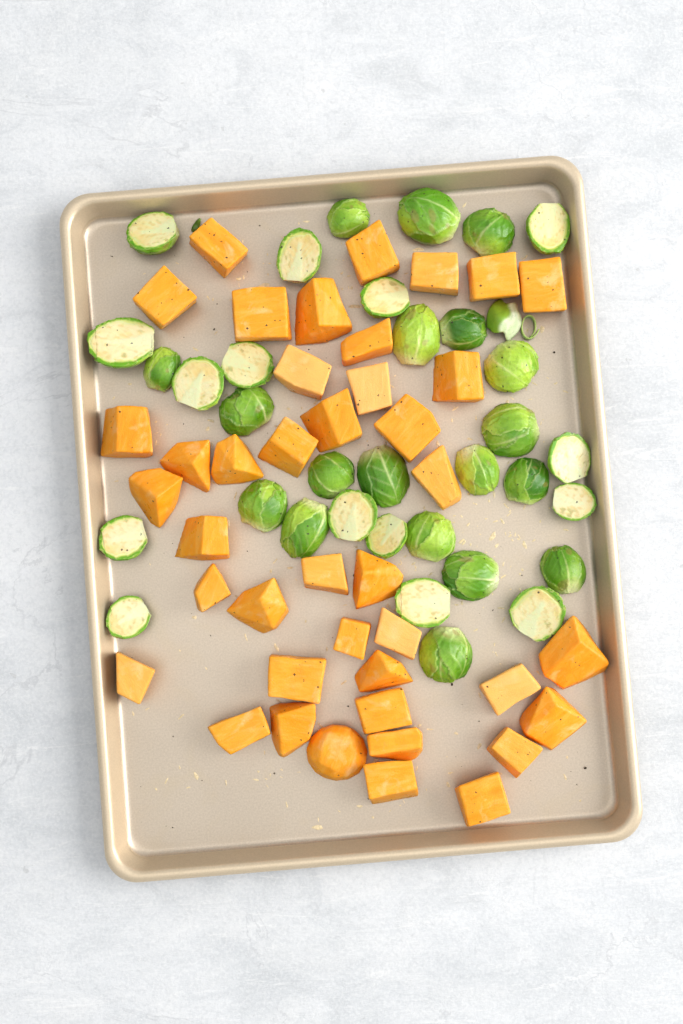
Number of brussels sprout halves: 34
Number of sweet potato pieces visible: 41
